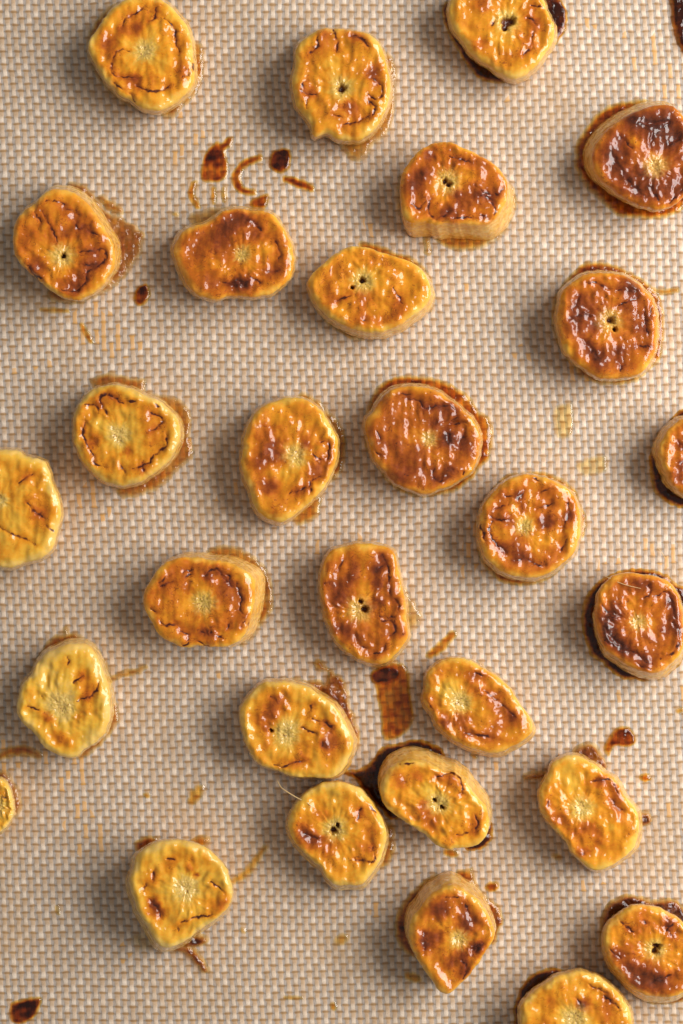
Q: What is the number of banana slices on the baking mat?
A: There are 29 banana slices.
